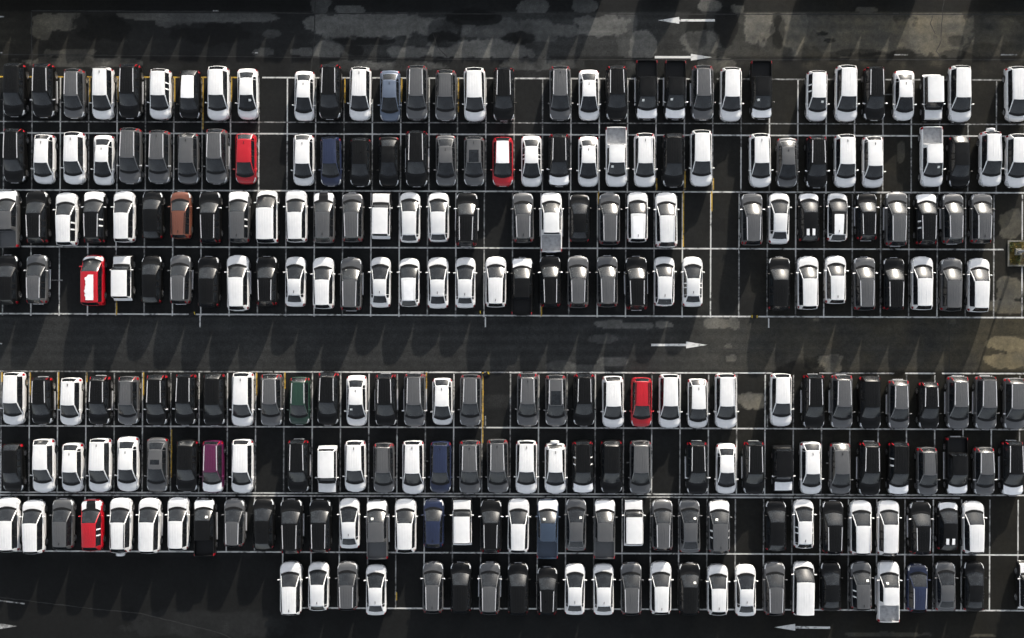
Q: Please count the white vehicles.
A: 104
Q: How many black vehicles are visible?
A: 75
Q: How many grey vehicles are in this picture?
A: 63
